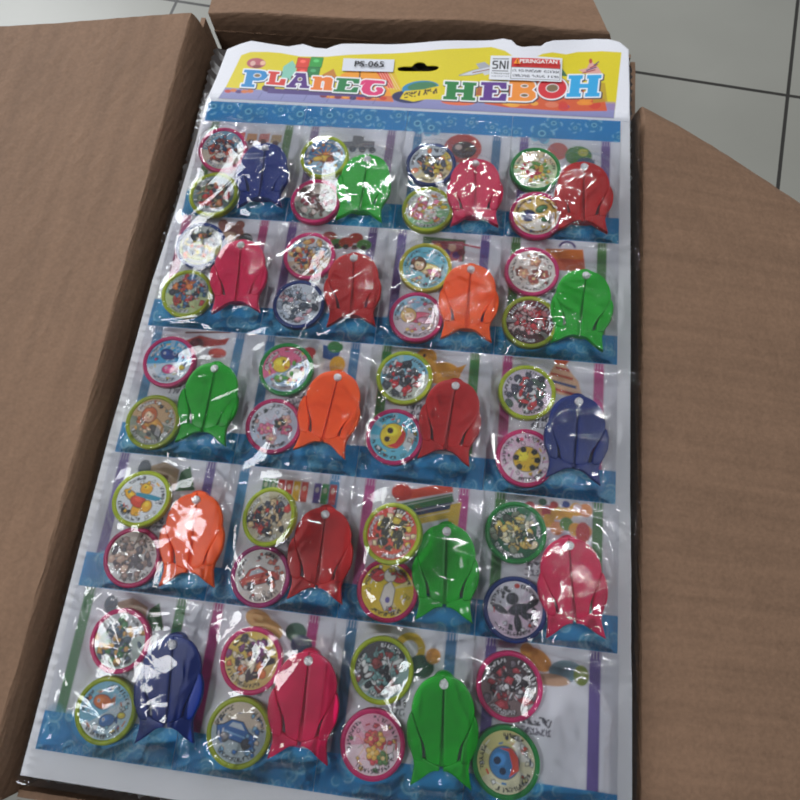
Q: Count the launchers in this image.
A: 19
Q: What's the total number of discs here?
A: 40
